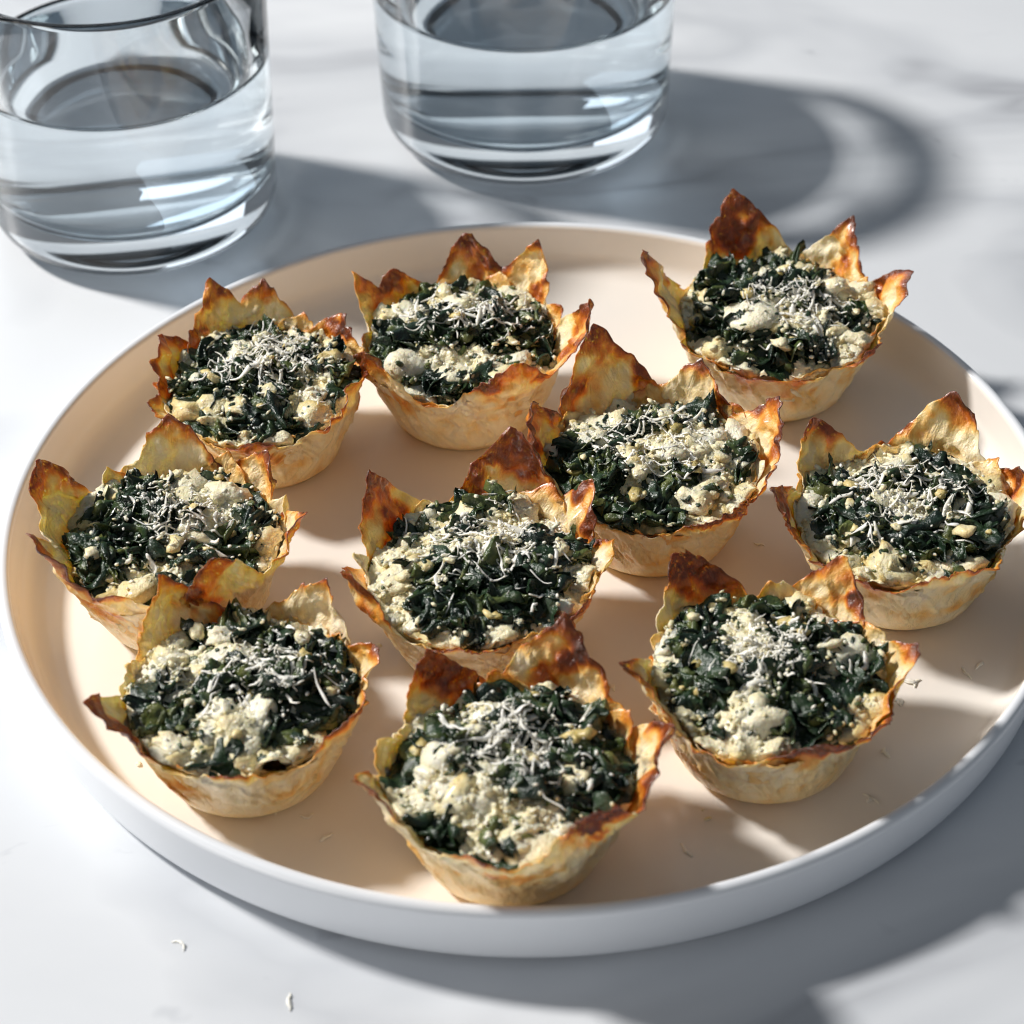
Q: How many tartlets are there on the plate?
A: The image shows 10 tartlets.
